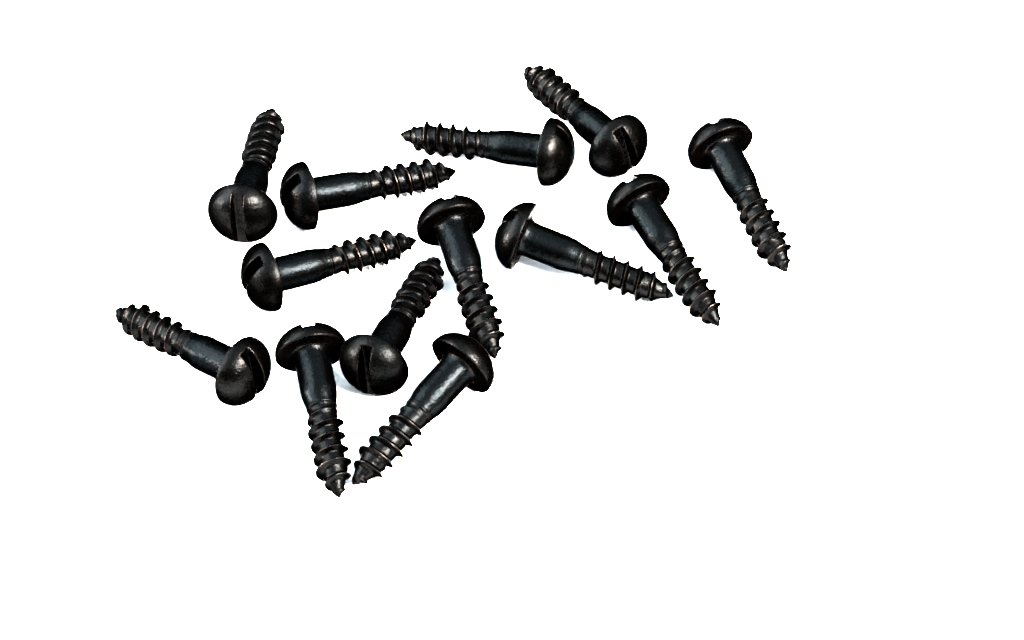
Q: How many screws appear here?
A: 13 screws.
